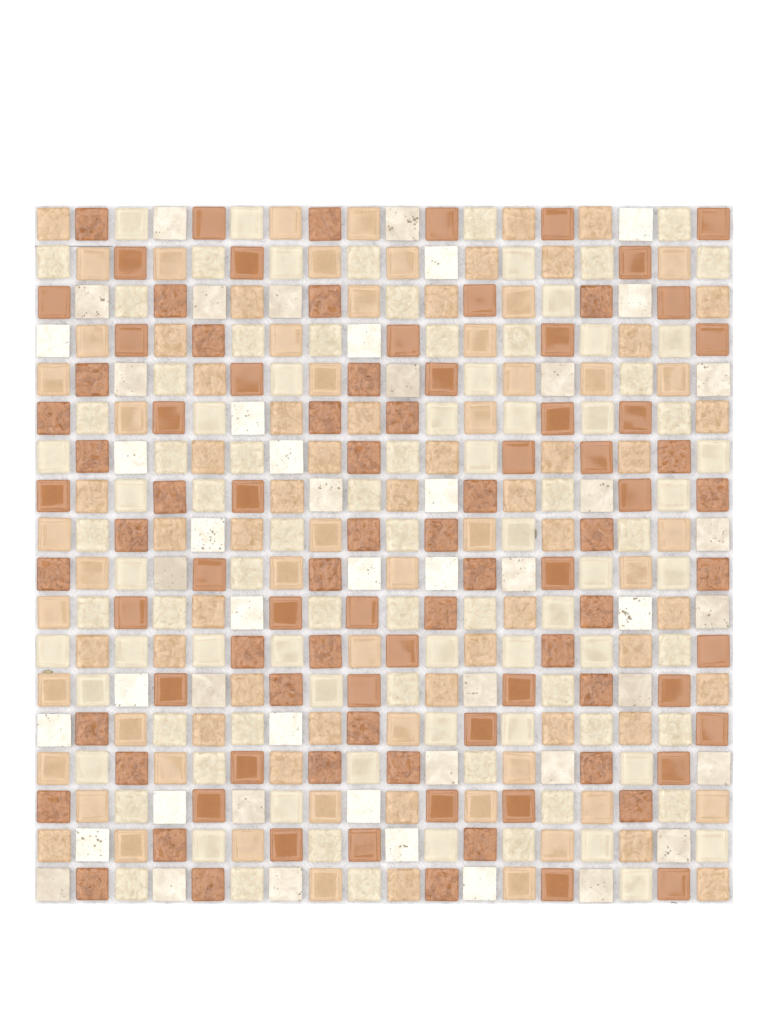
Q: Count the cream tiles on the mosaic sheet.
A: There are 93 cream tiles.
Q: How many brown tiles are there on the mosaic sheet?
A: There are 91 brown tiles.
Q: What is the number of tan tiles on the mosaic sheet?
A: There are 91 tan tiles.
